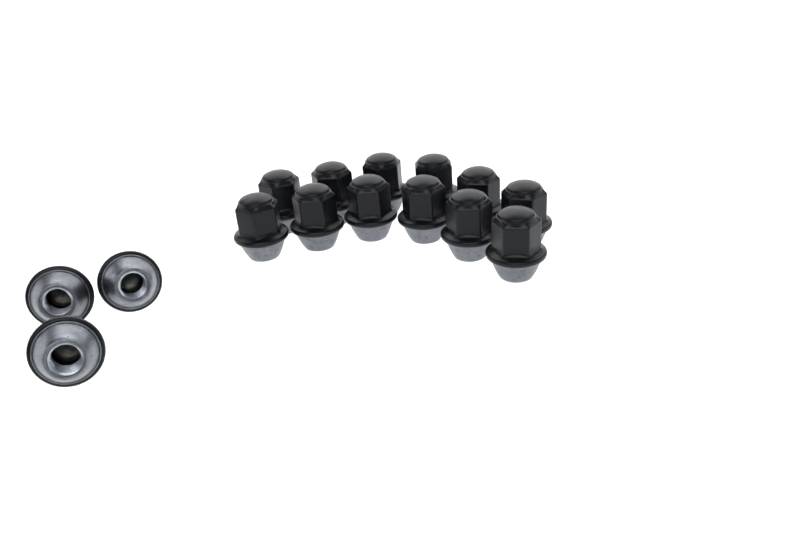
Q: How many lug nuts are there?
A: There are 15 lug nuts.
